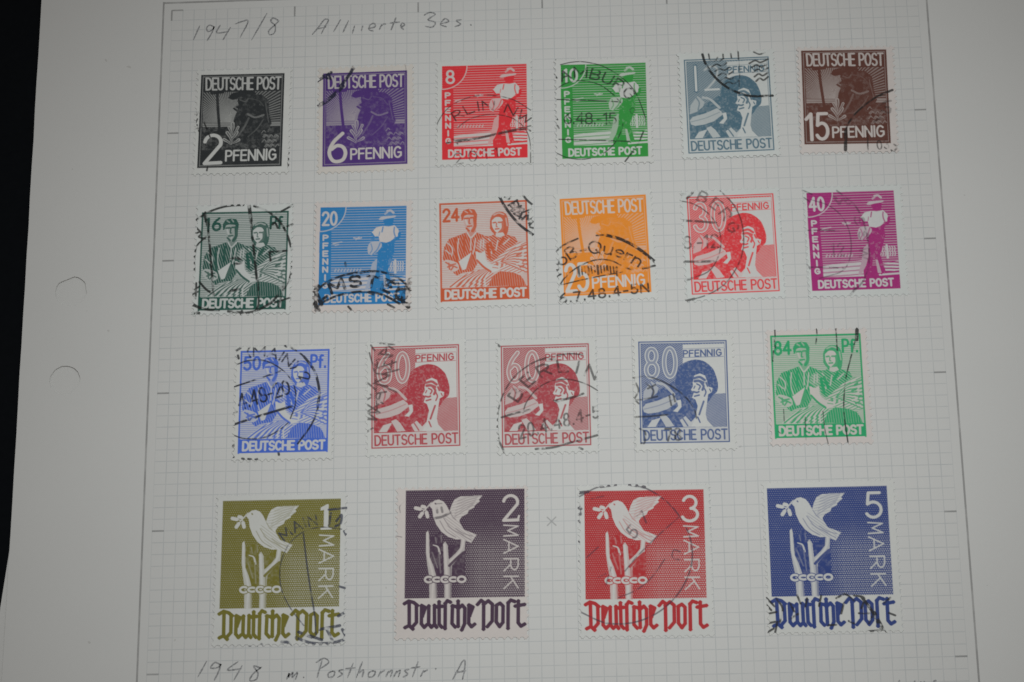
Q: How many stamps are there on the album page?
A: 21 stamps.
